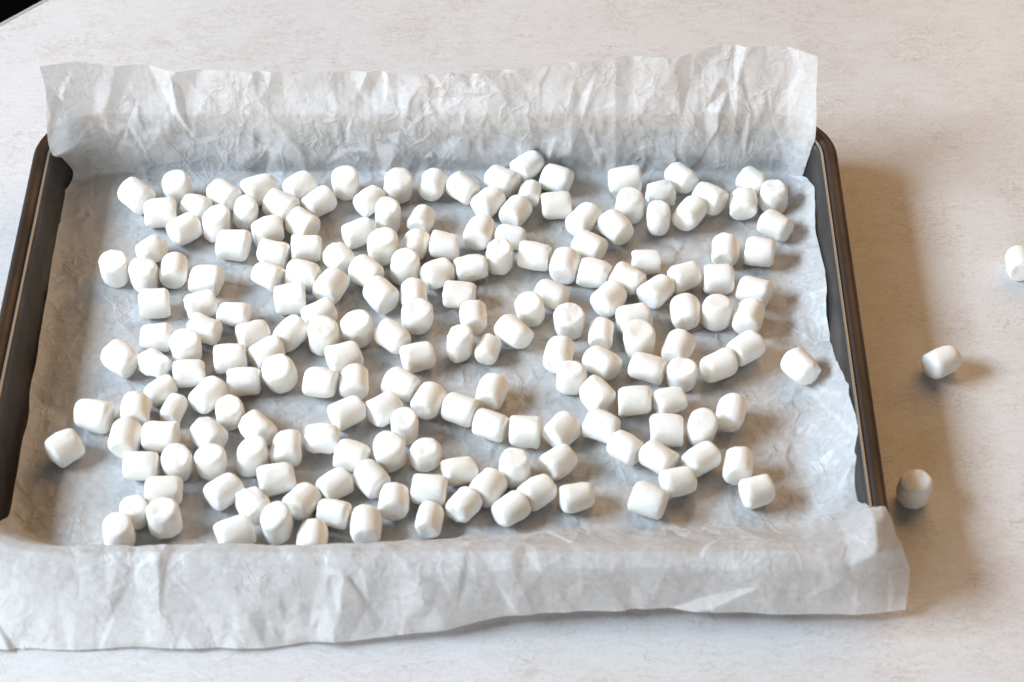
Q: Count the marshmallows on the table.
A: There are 200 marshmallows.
